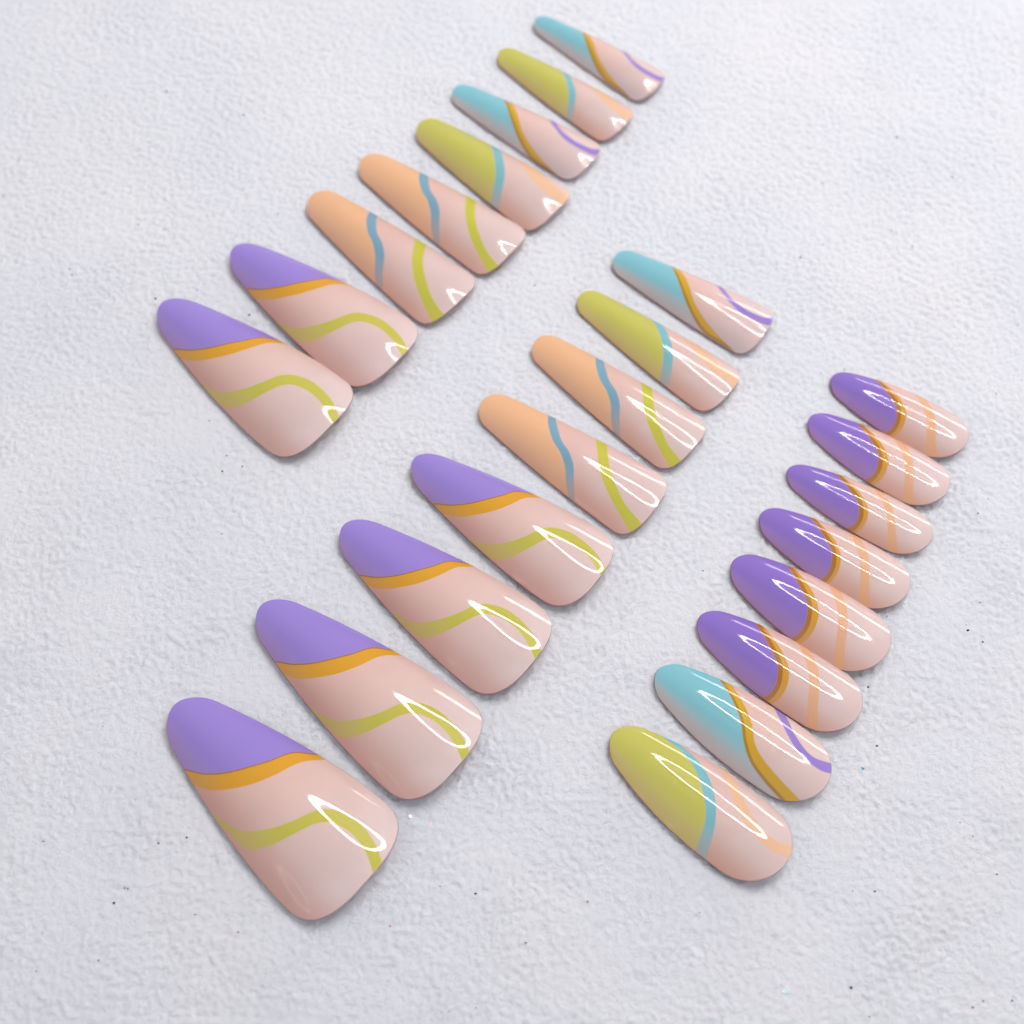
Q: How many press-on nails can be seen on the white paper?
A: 24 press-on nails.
